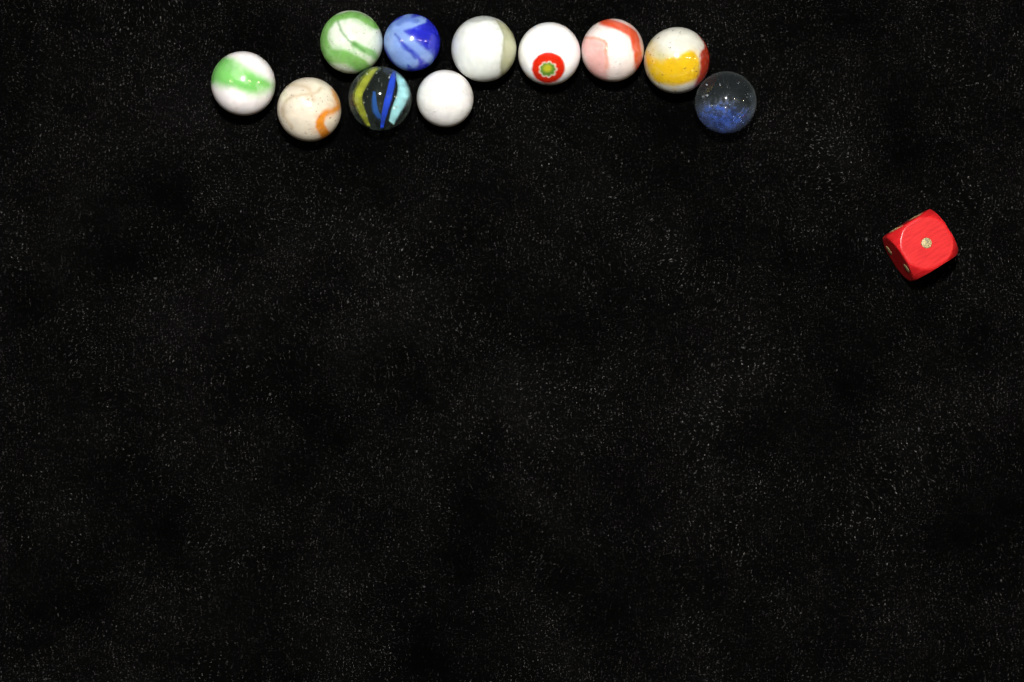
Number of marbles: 11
